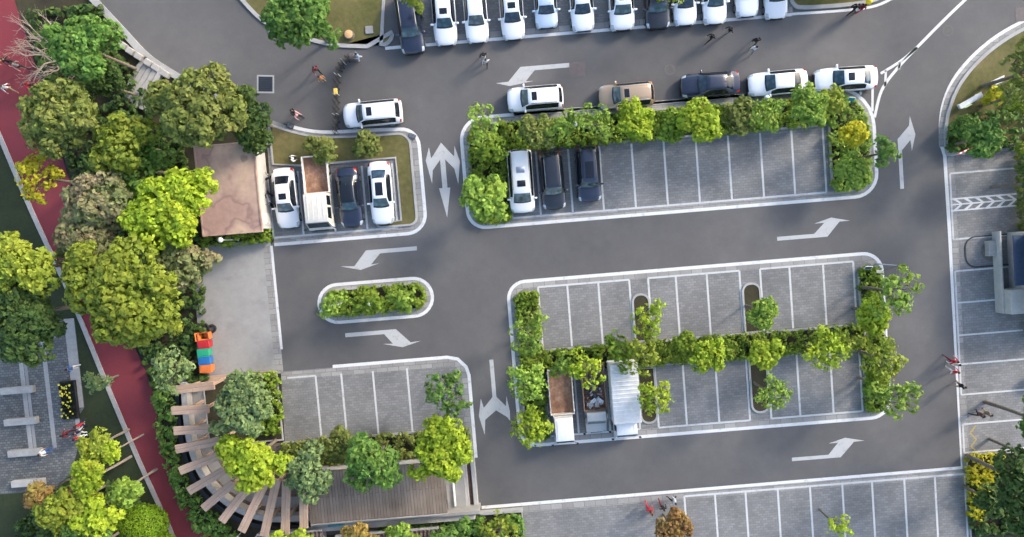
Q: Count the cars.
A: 24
